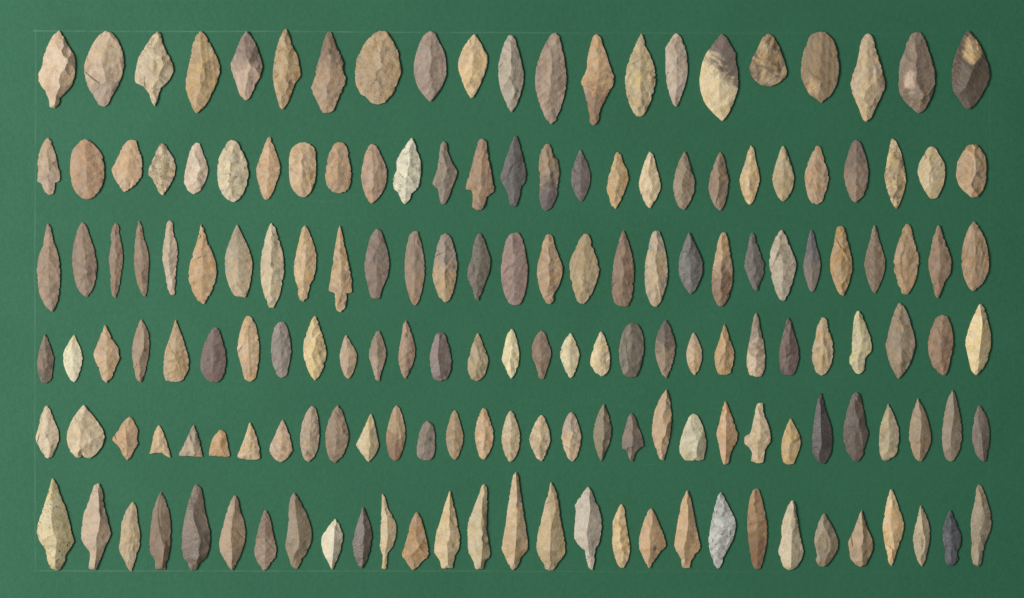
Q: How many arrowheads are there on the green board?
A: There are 166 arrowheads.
